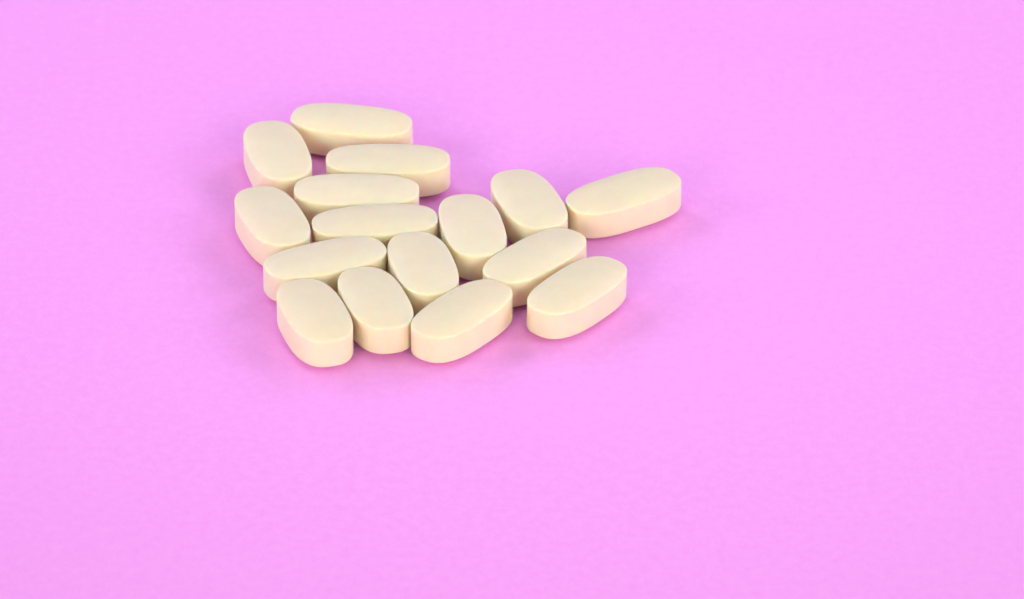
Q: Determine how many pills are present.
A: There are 16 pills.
